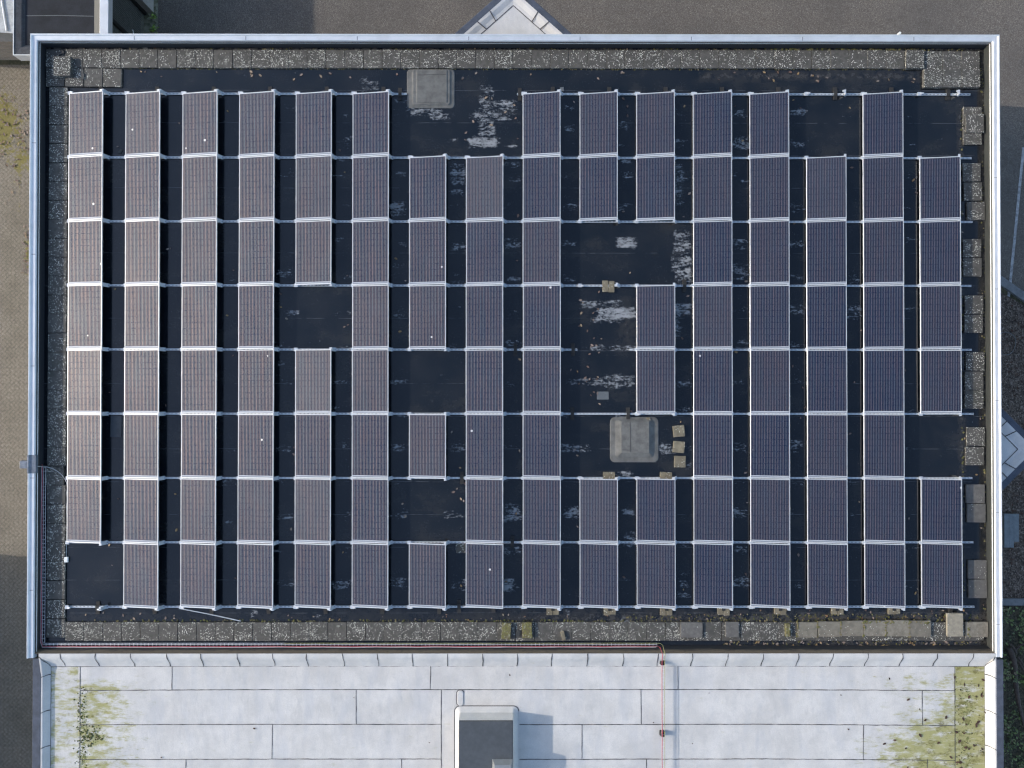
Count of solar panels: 113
